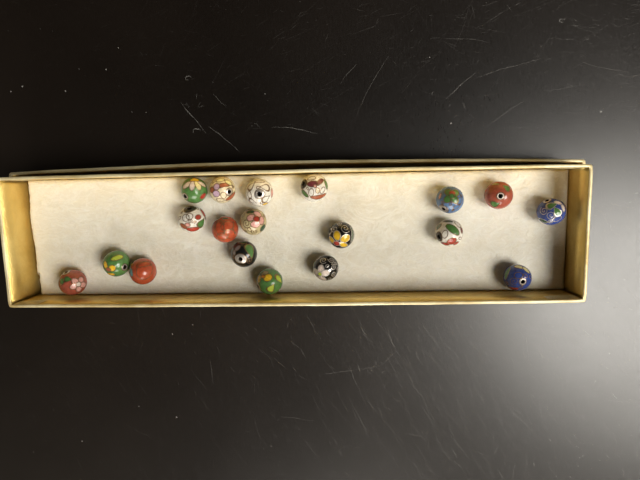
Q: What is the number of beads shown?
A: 19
